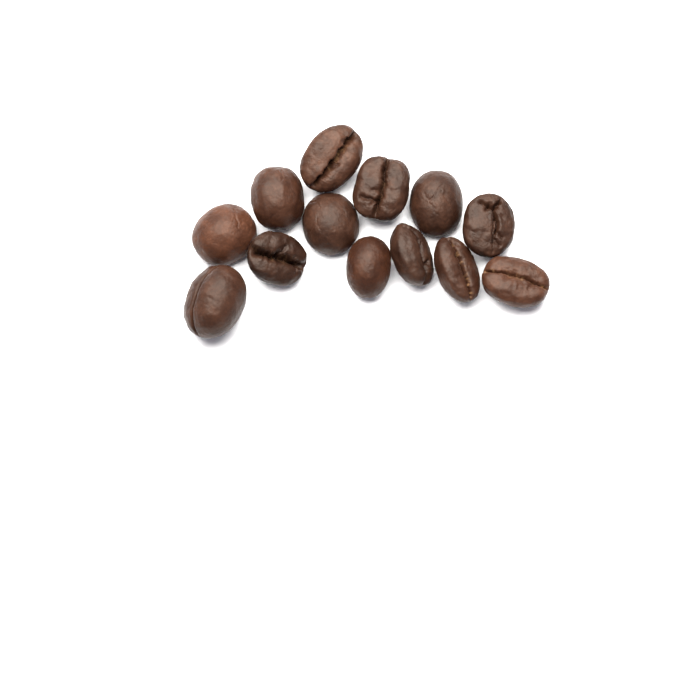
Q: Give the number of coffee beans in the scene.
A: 13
